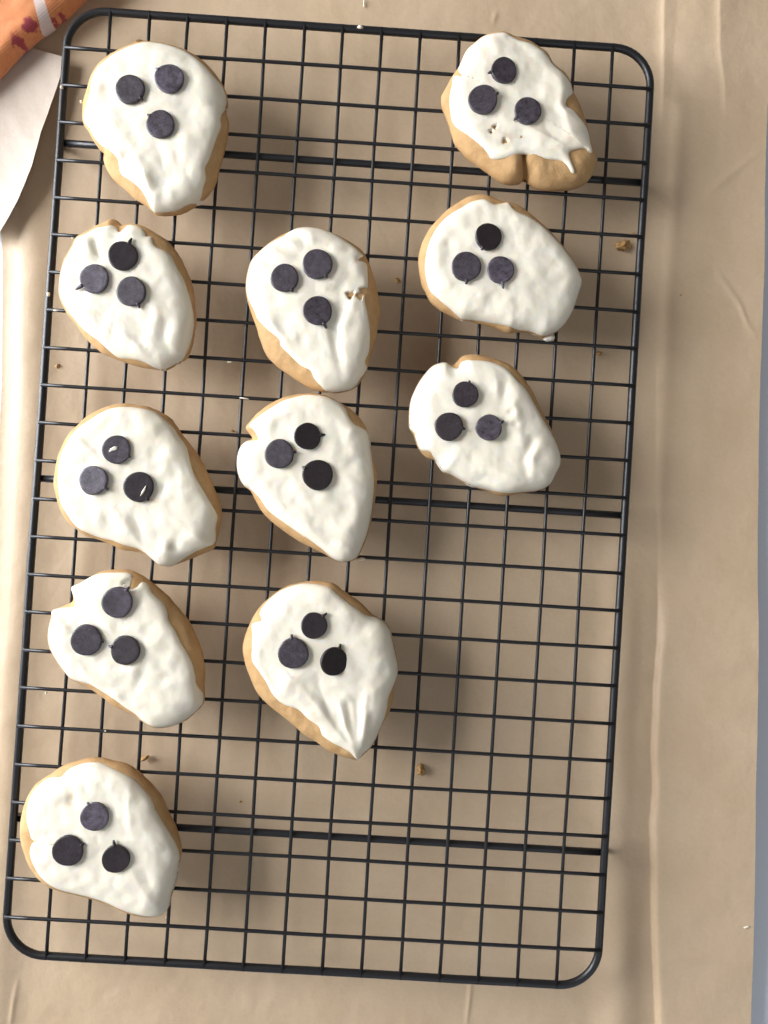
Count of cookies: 11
